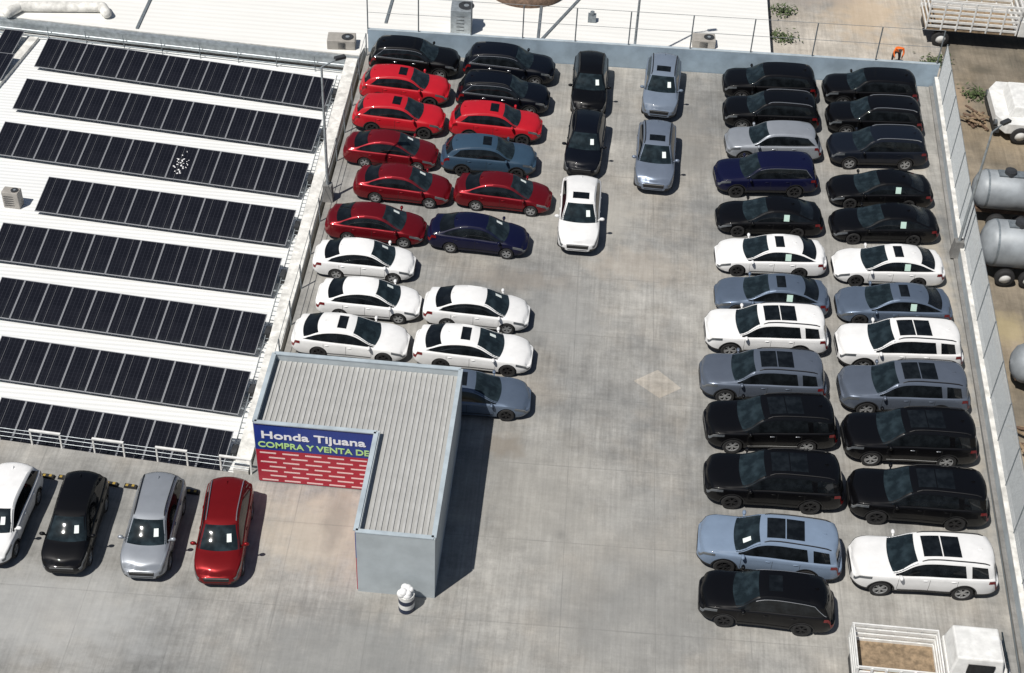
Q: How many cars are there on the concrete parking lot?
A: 52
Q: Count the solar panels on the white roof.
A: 97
